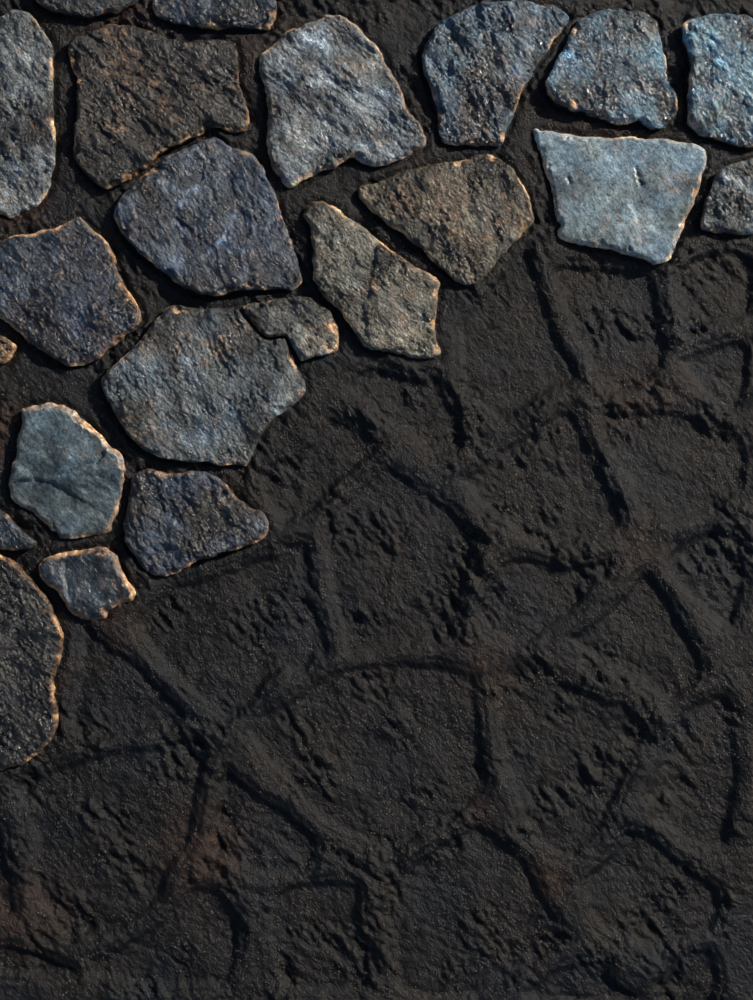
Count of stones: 22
